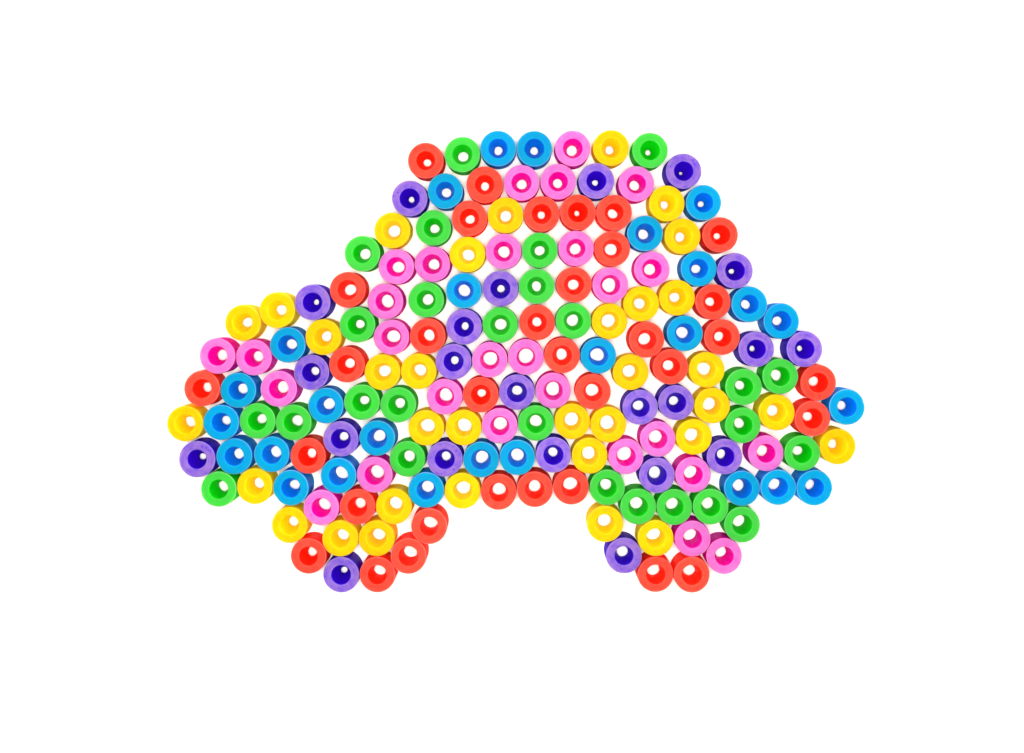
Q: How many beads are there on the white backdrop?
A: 171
